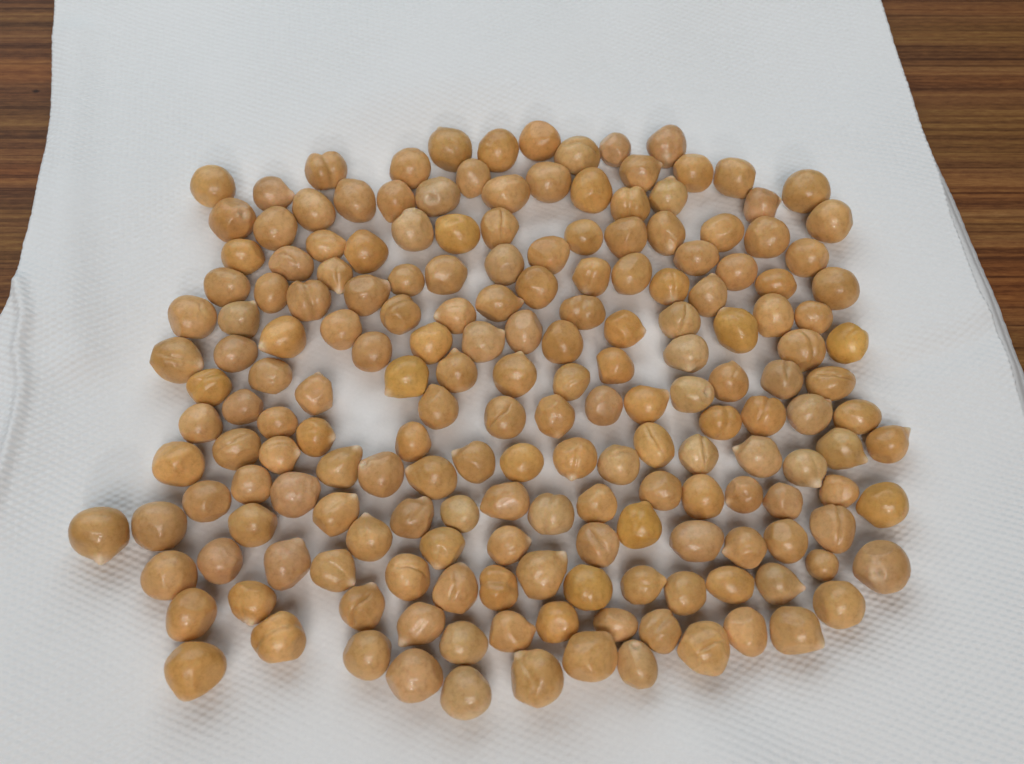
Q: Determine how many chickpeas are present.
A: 187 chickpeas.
